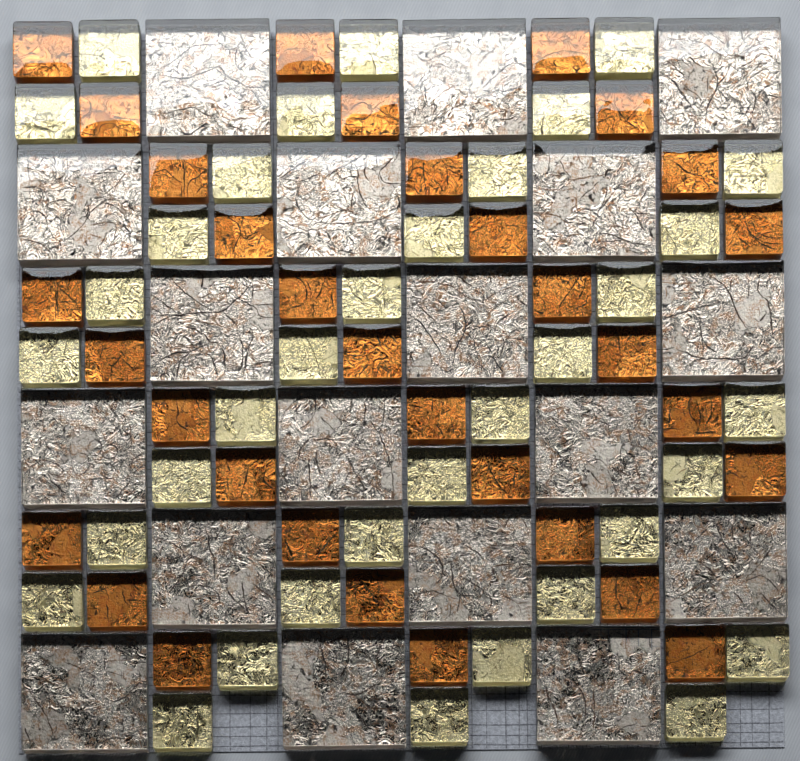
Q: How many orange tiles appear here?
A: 33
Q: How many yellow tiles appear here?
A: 36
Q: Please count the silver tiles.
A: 18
